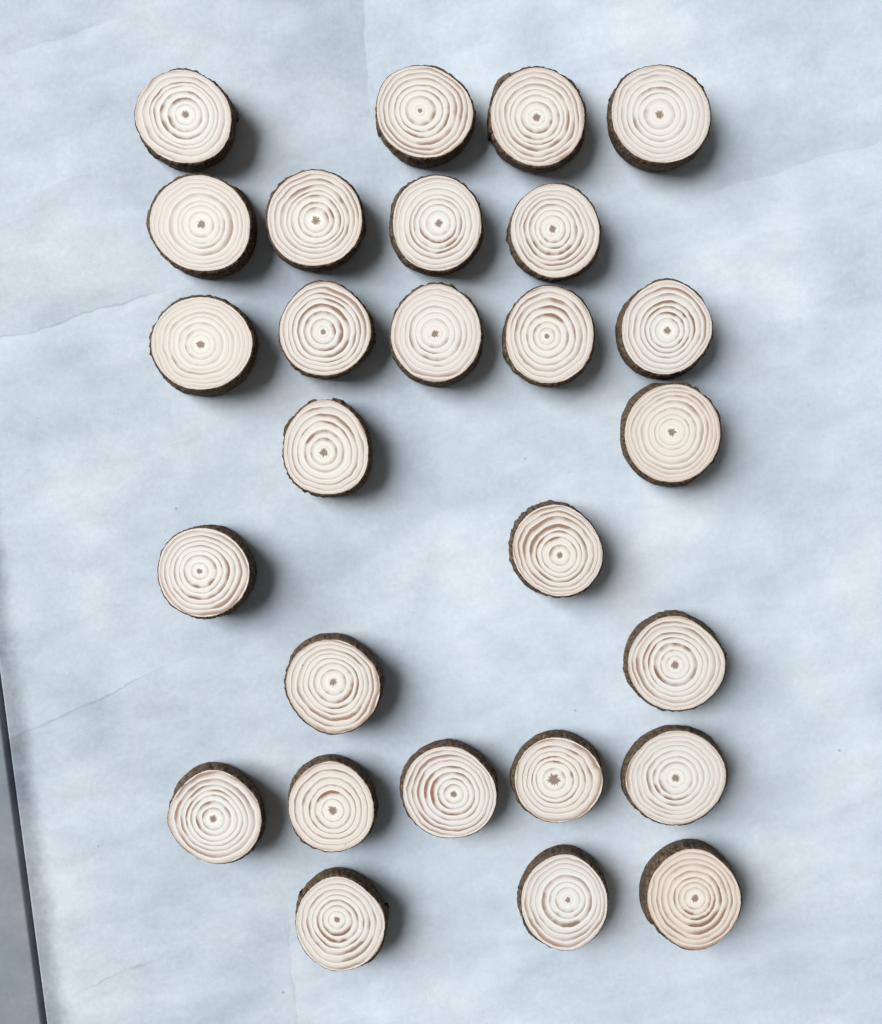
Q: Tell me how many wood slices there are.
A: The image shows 27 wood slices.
